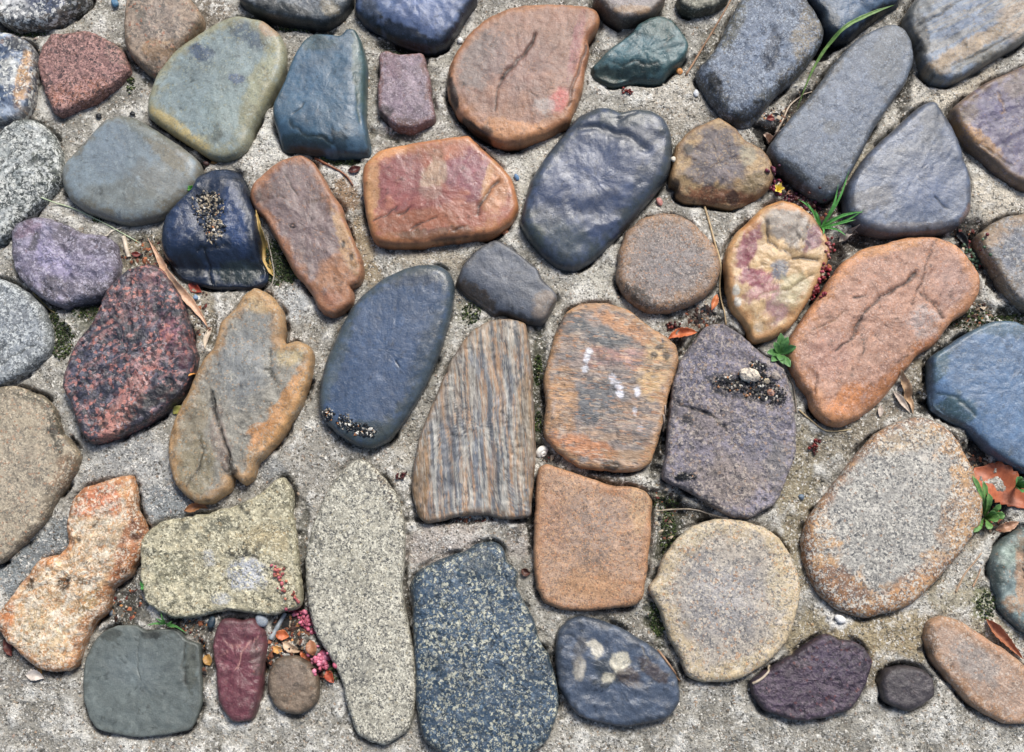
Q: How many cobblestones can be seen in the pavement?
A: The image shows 56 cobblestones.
